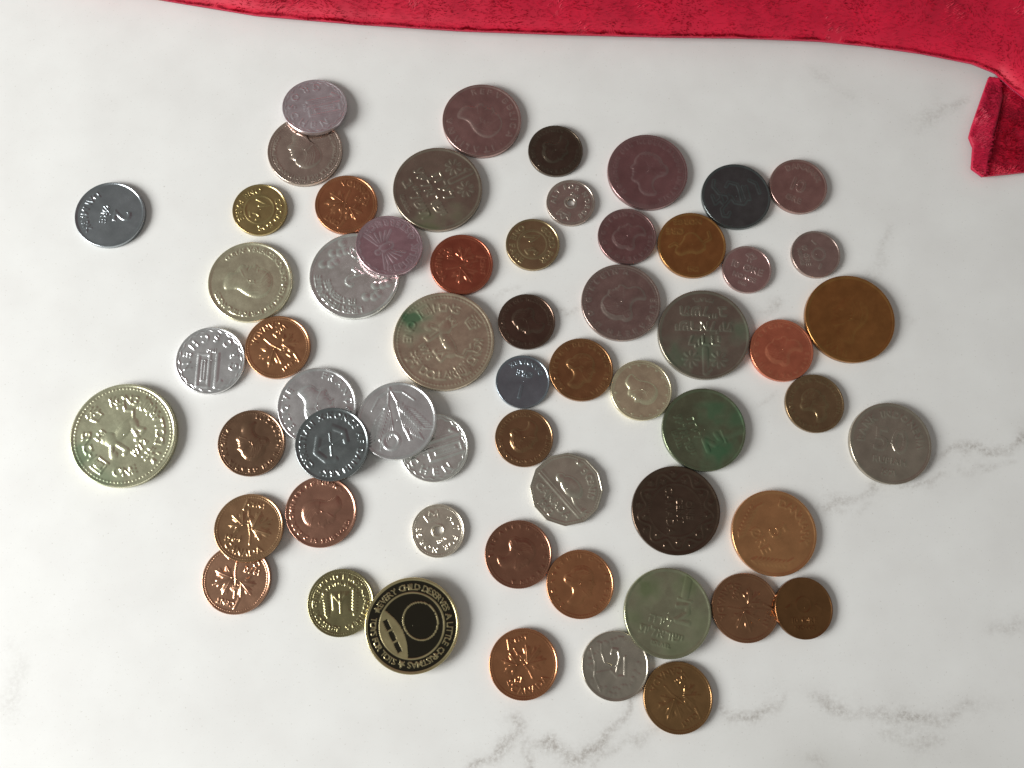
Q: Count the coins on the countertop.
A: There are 59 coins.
